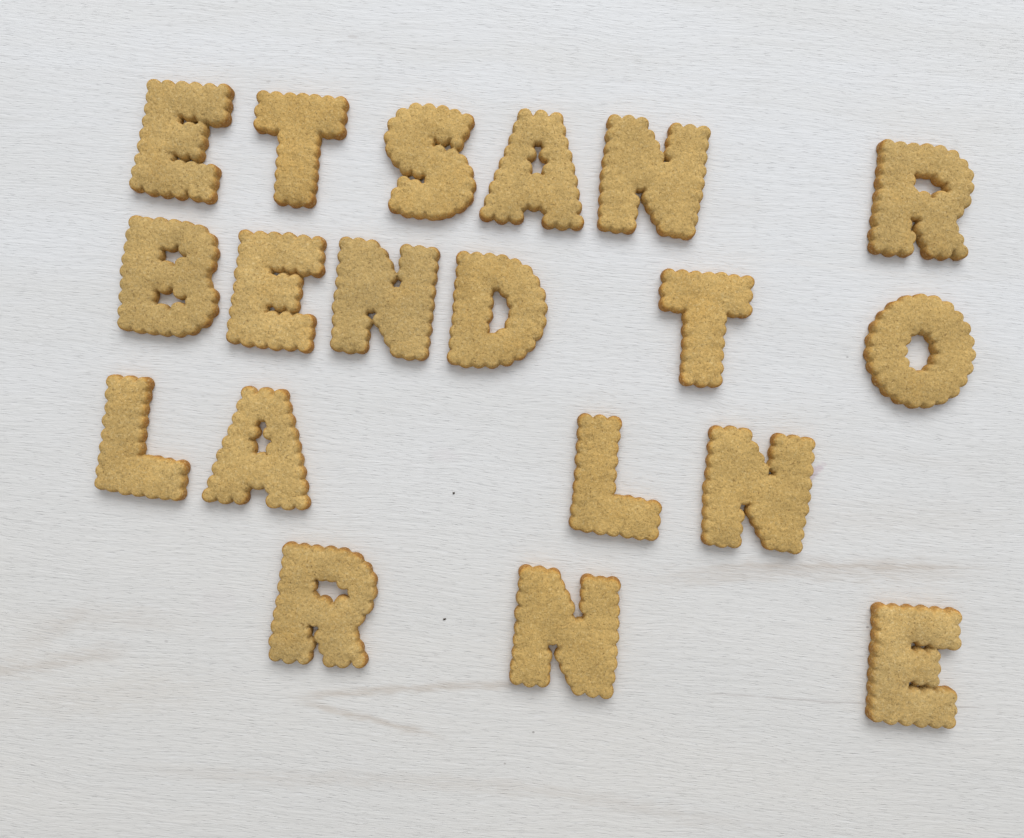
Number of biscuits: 19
